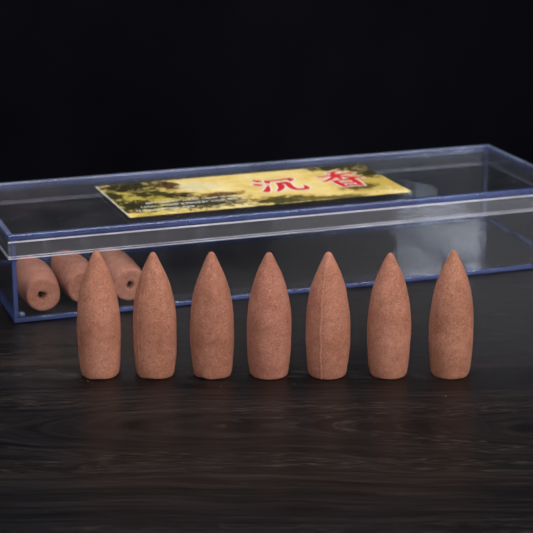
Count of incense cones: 10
